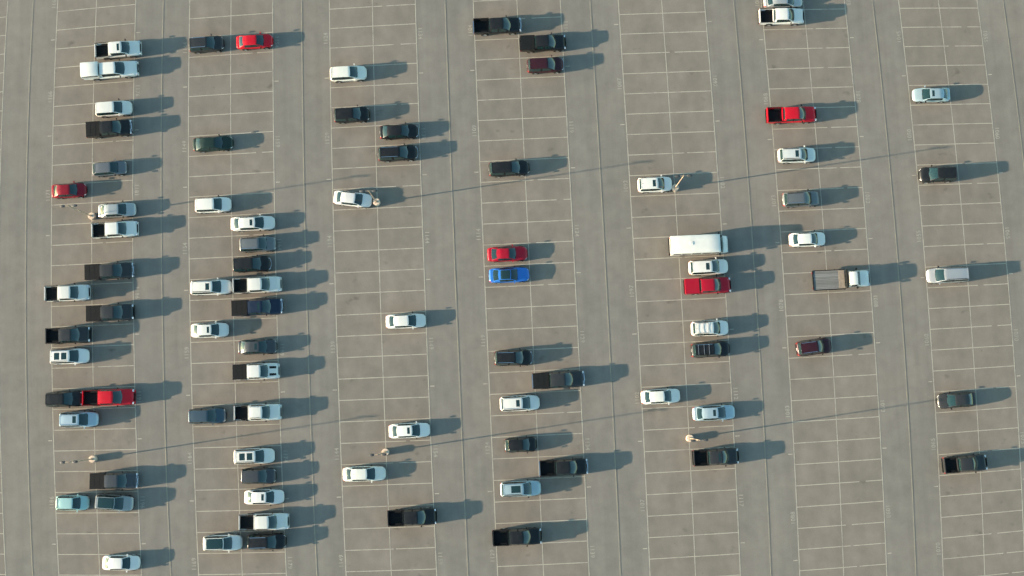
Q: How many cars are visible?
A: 57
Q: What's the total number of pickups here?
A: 26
